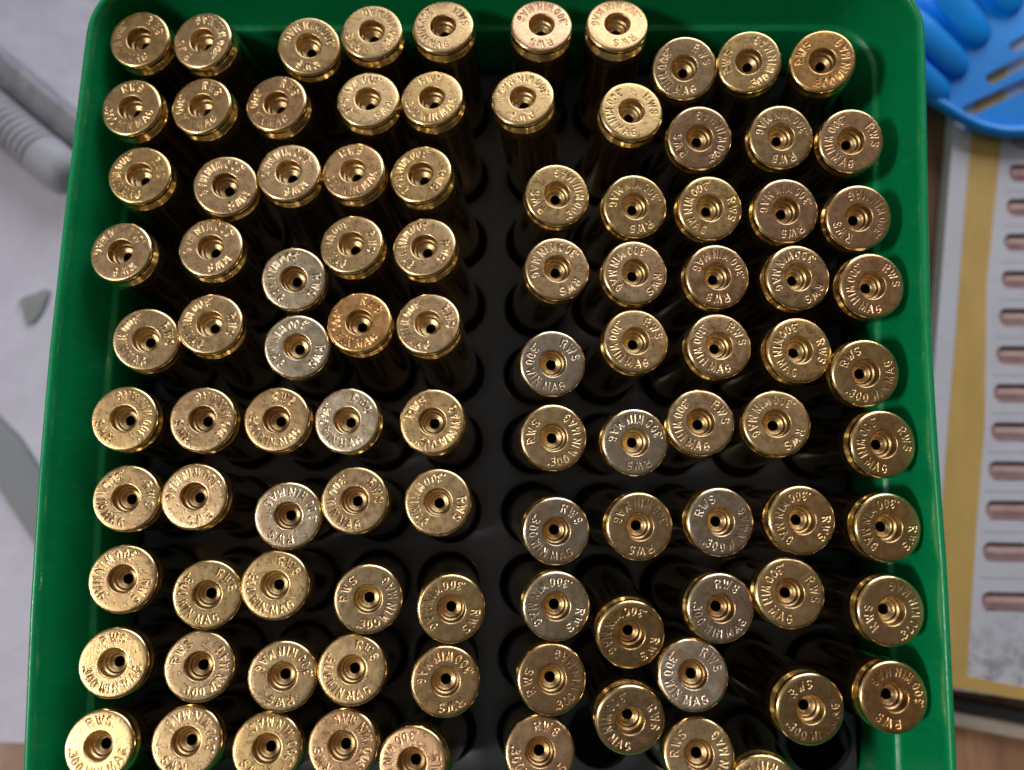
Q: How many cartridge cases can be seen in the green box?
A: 98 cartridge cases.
